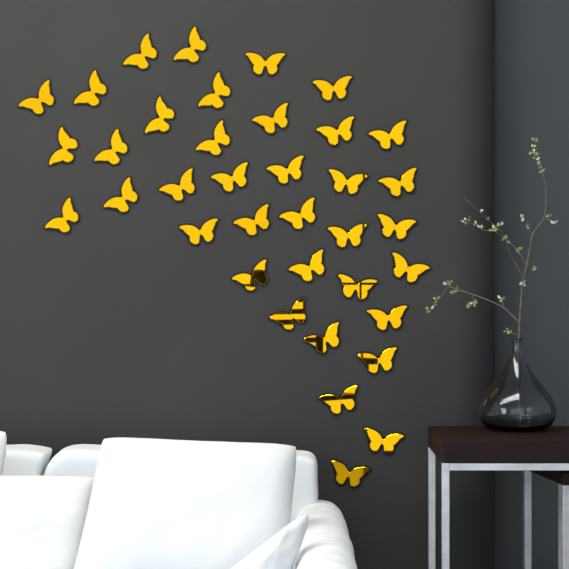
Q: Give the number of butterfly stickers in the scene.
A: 37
